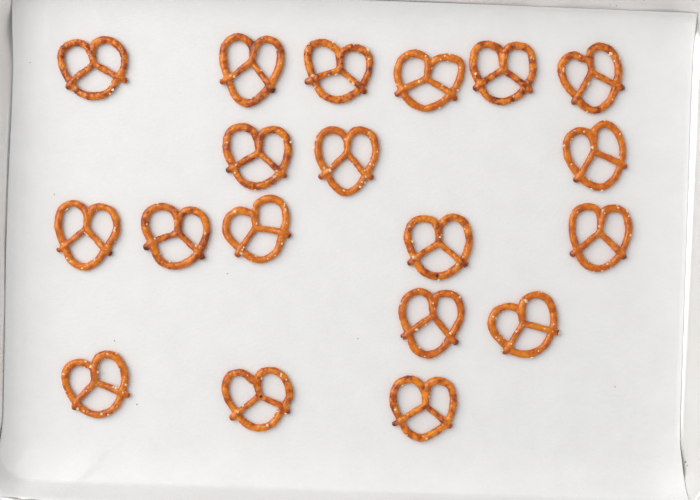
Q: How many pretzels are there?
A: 19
